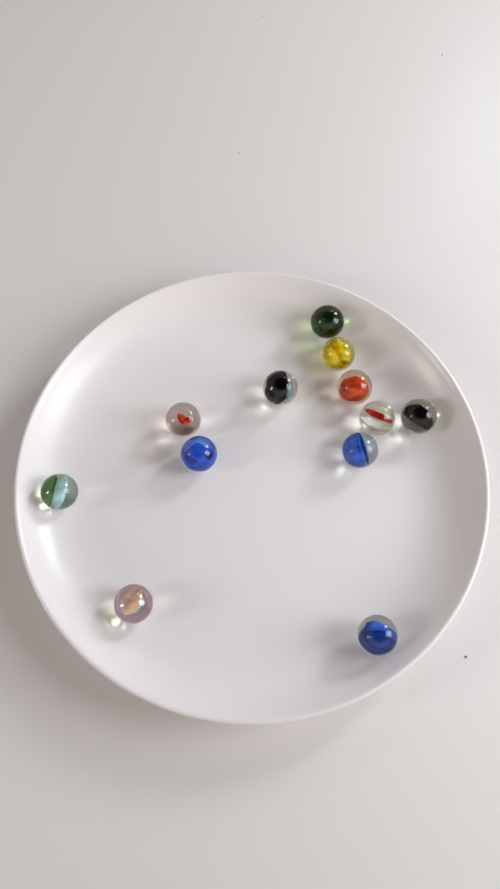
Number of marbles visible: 12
